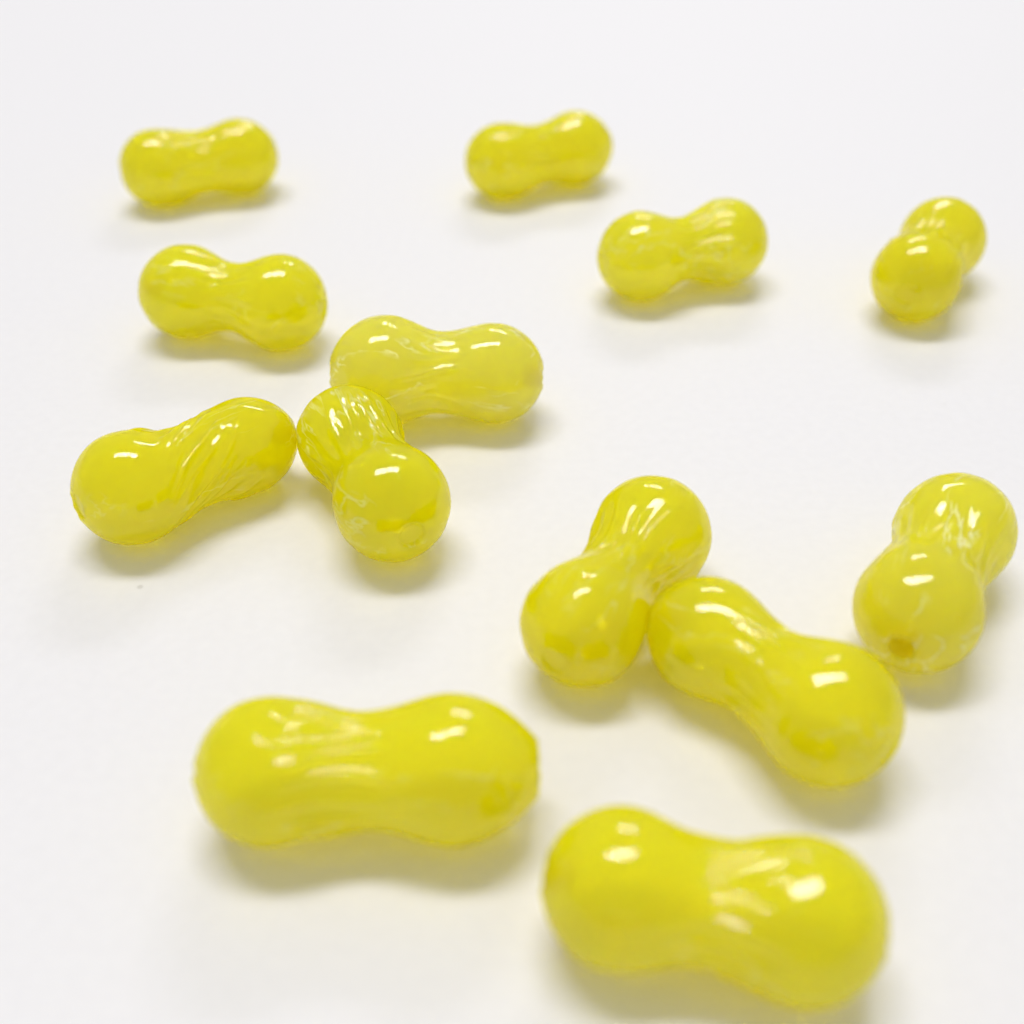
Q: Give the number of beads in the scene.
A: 13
